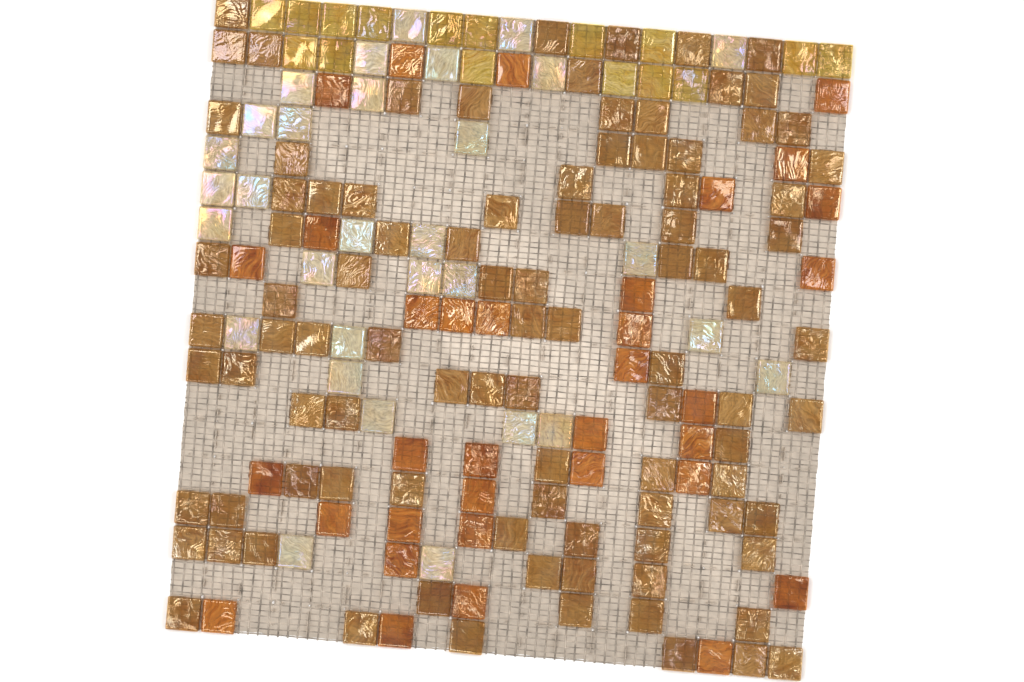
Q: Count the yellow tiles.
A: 16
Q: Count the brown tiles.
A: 95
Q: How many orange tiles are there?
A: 34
